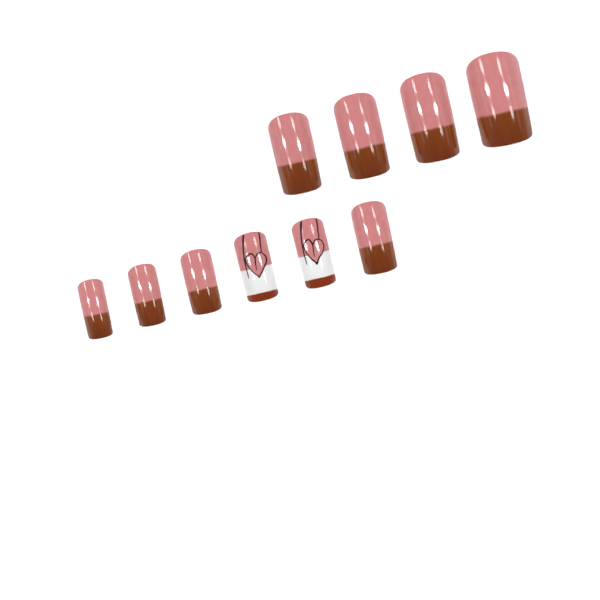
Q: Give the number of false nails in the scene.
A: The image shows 10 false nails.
